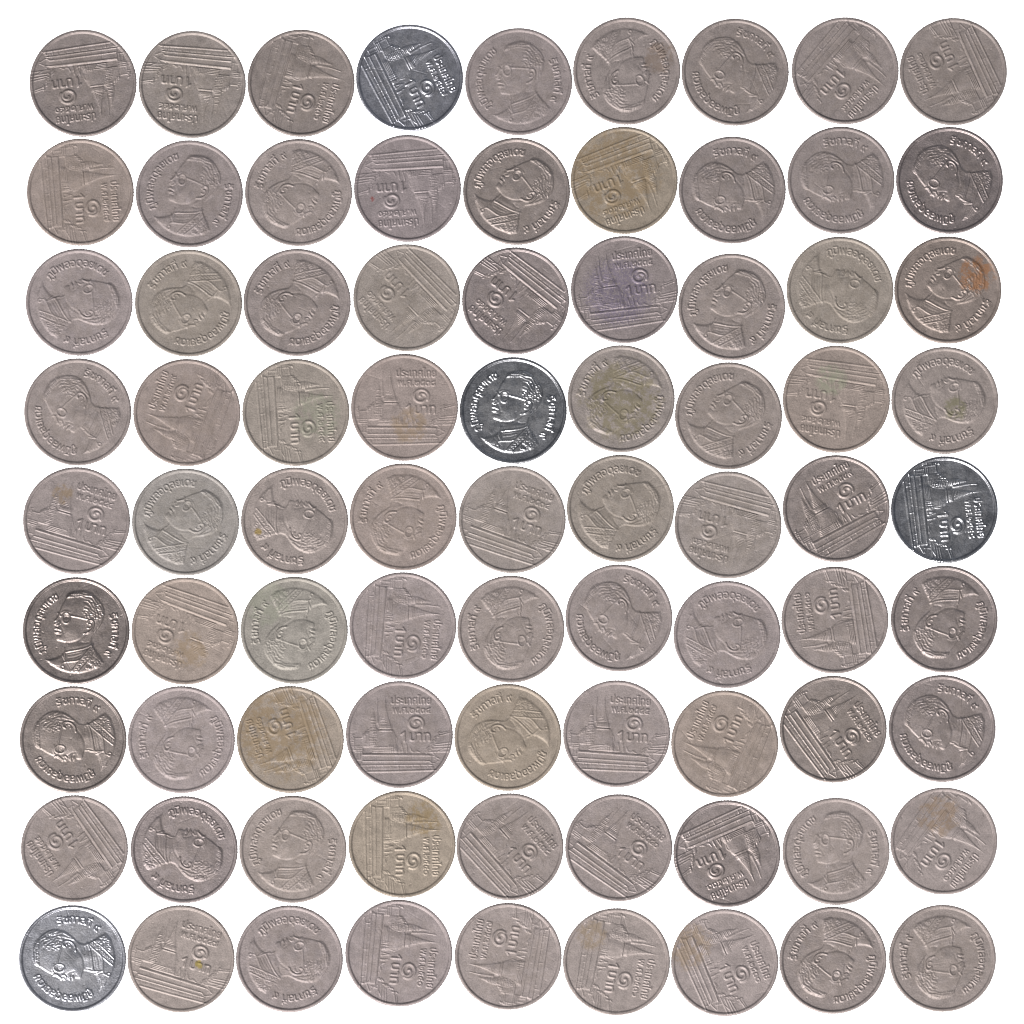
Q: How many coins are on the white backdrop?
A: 81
